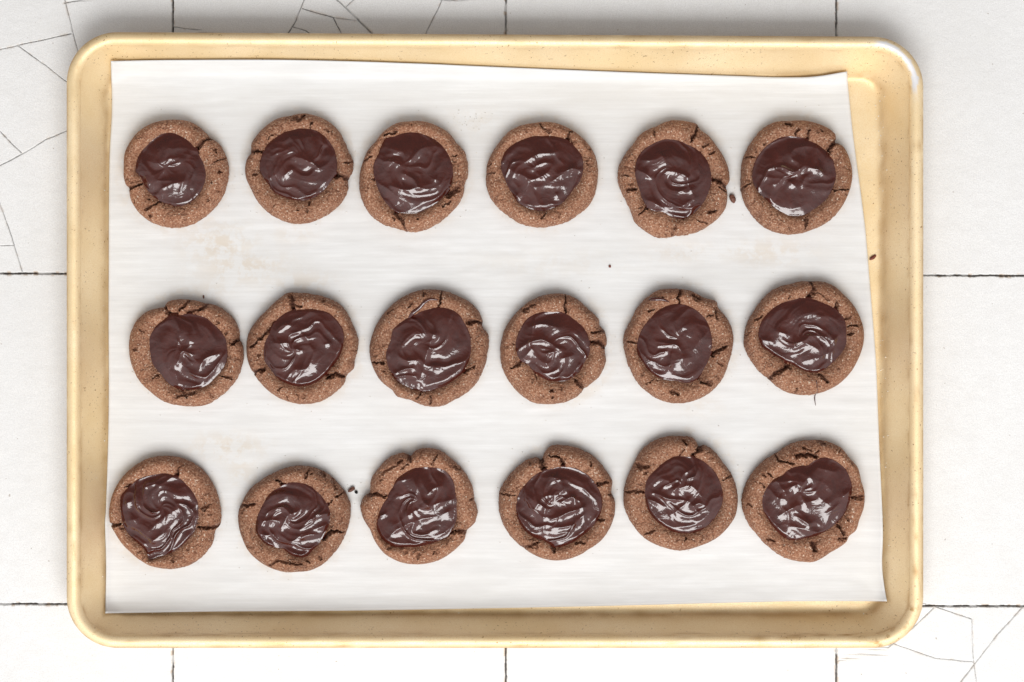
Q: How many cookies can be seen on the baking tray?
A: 18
